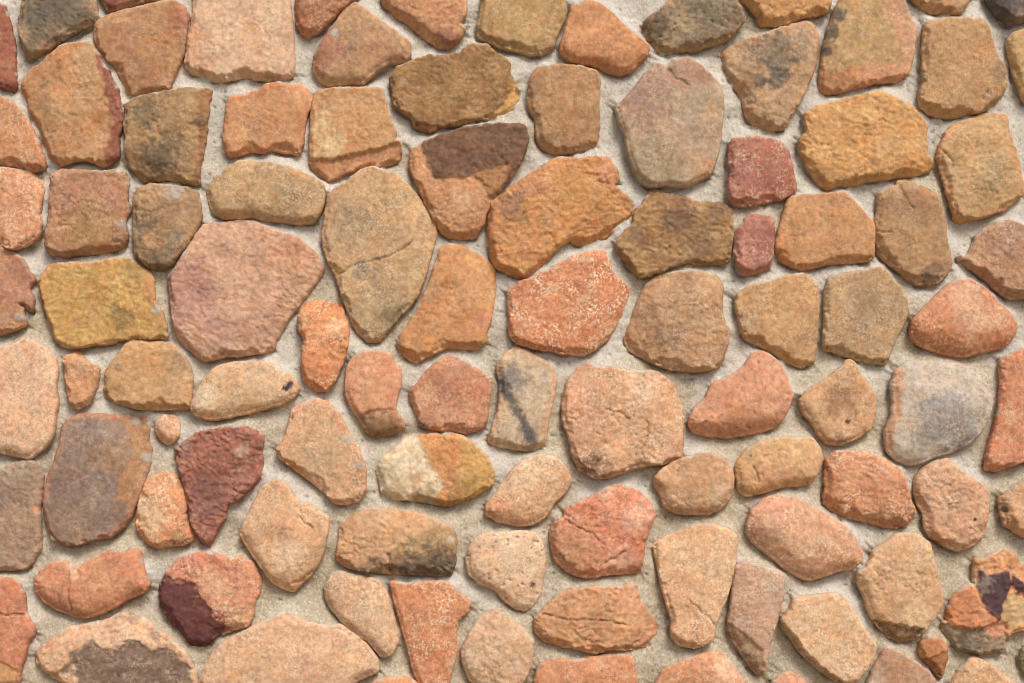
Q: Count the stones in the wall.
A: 103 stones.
